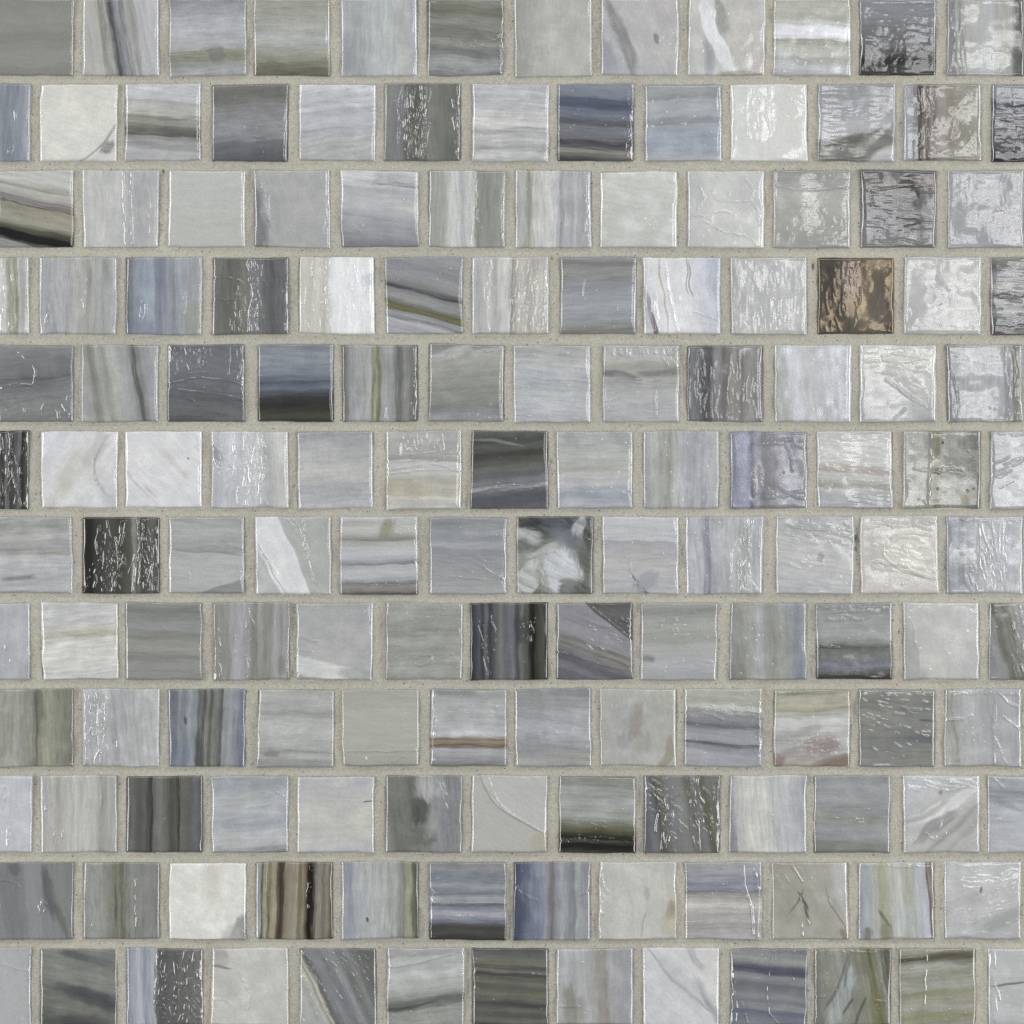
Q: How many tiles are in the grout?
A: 150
